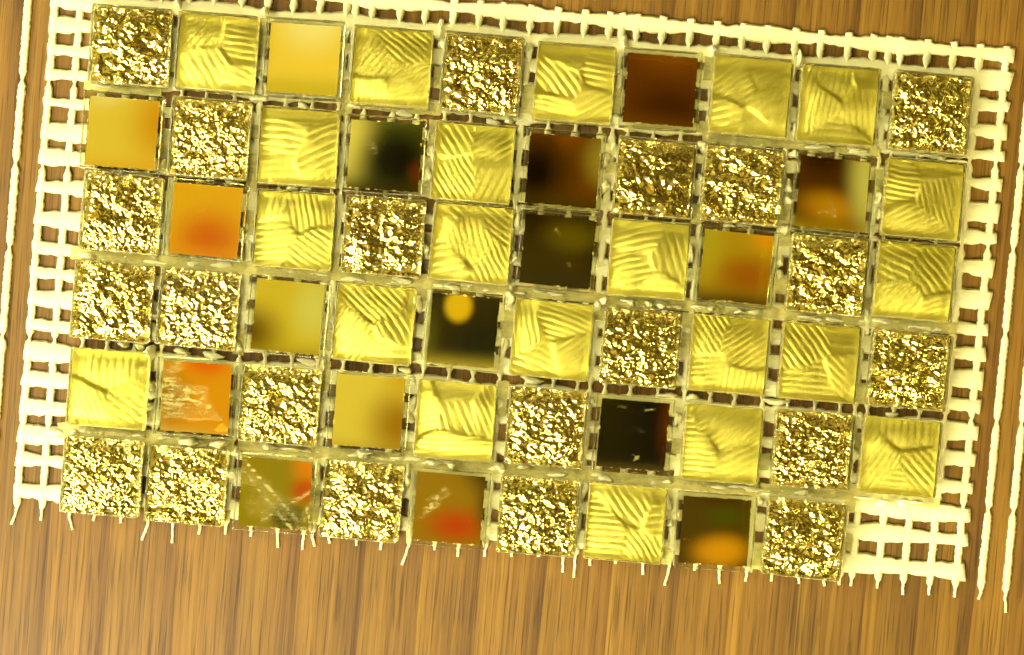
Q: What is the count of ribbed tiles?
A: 21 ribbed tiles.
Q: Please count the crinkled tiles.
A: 21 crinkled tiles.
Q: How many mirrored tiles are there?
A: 17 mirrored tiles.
